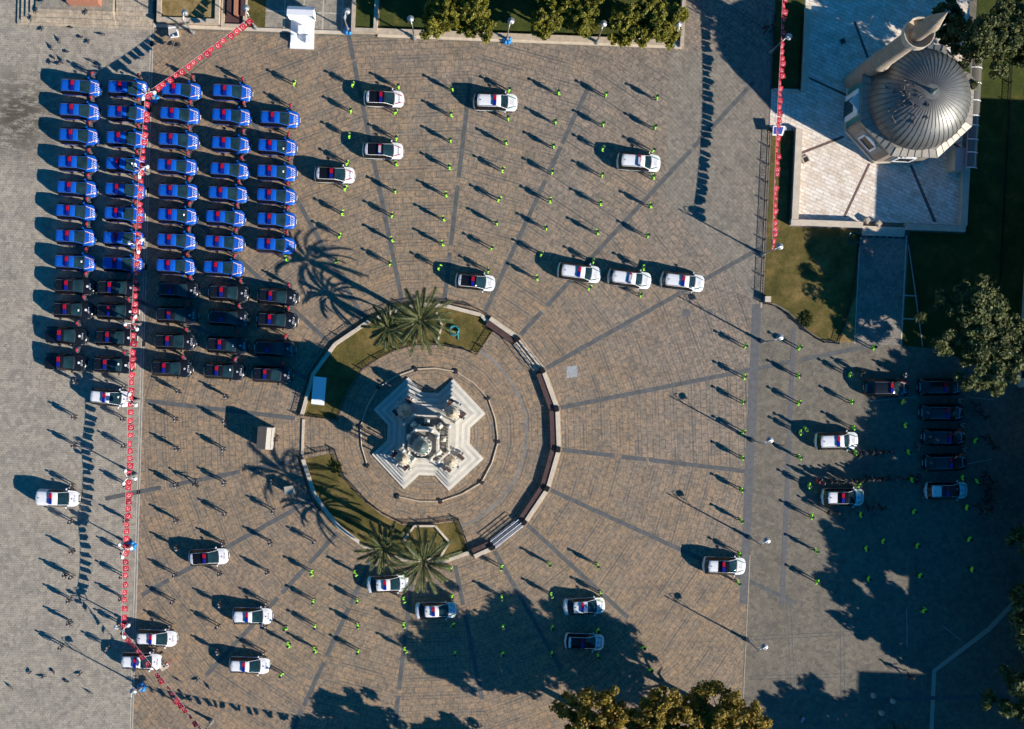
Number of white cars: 24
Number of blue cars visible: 38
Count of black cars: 25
